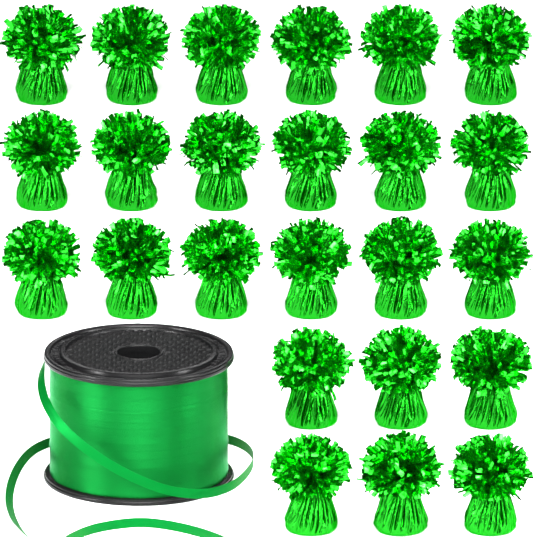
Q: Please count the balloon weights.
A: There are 24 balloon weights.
